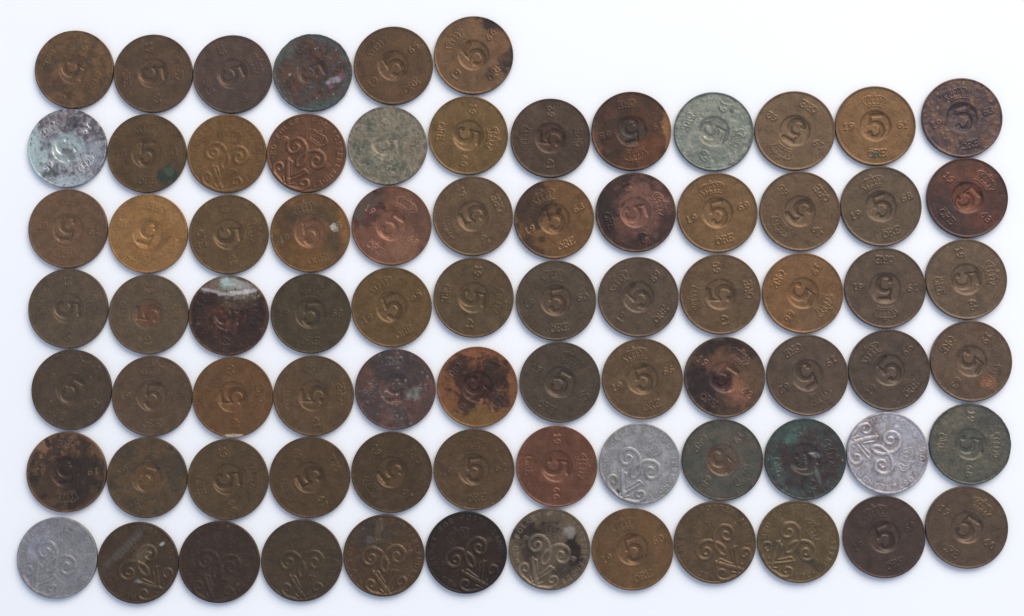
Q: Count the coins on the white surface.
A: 78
